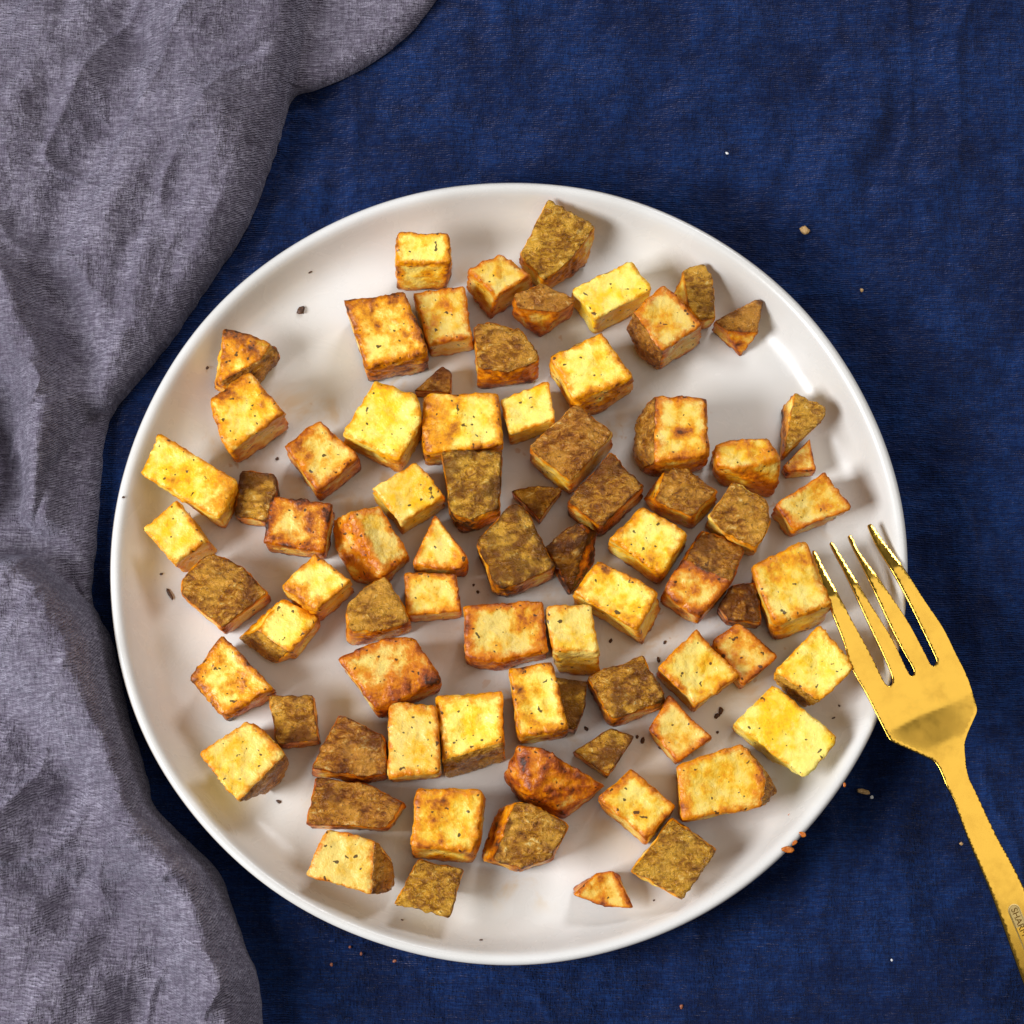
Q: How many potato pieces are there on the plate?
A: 77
